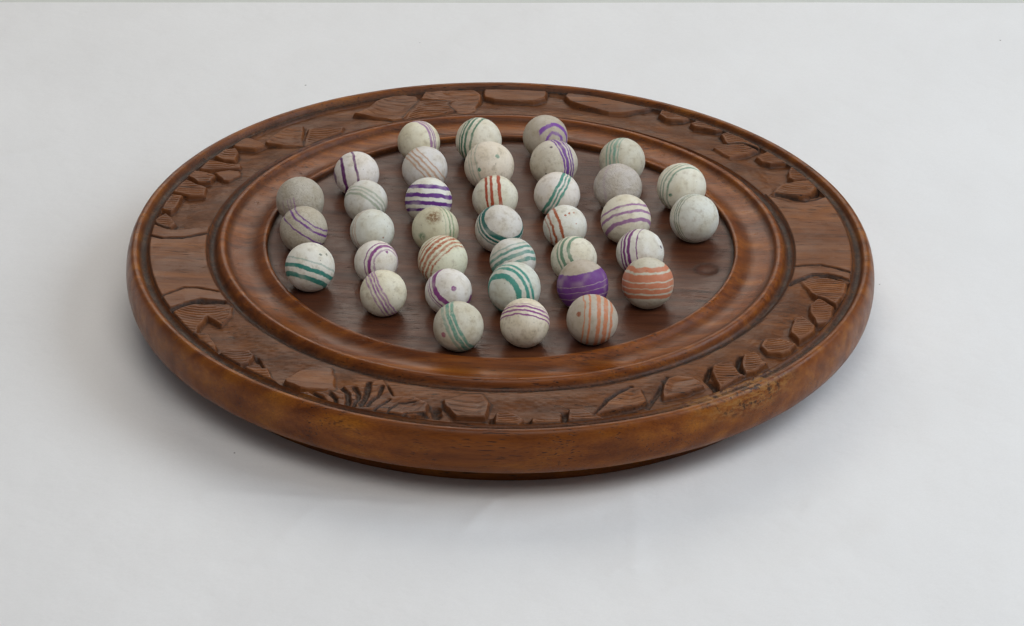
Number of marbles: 36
